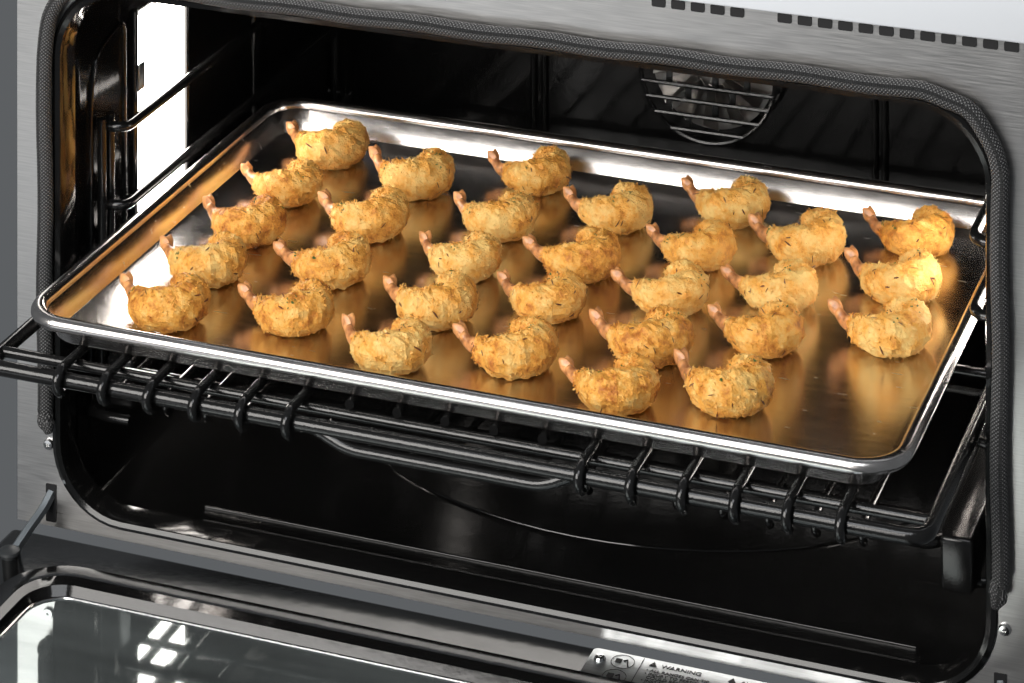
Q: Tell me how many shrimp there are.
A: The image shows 30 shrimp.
